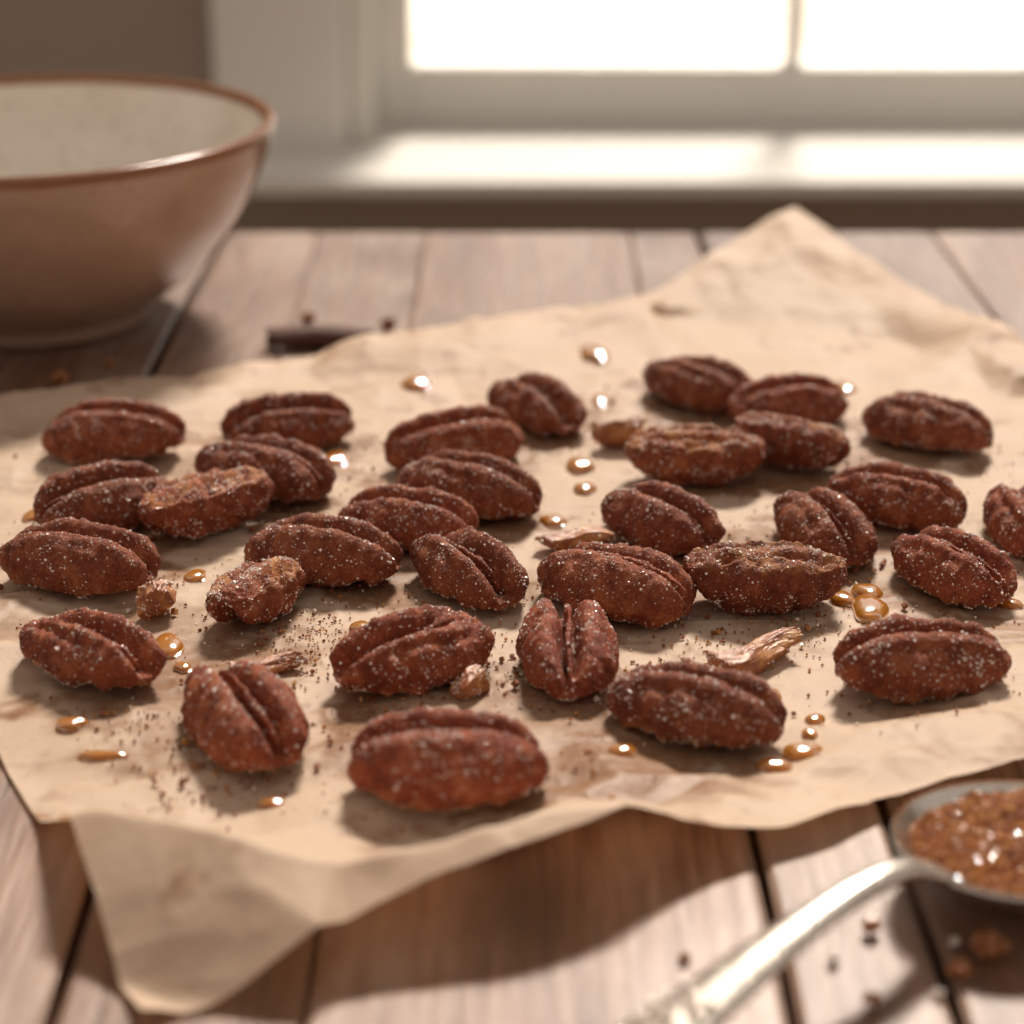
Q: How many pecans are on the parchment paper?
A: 32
